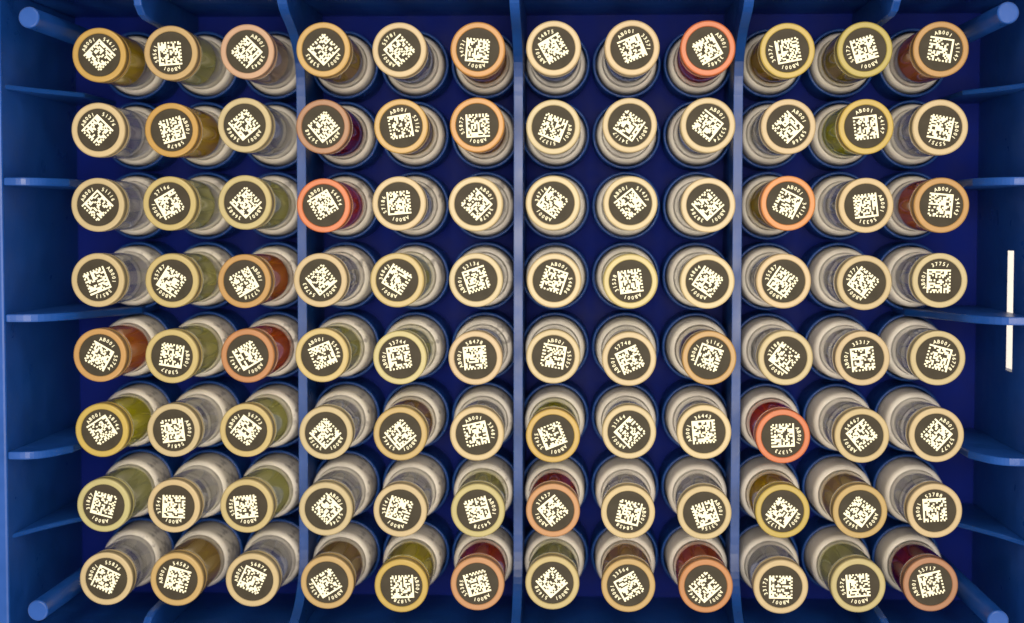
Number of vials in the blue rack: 96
